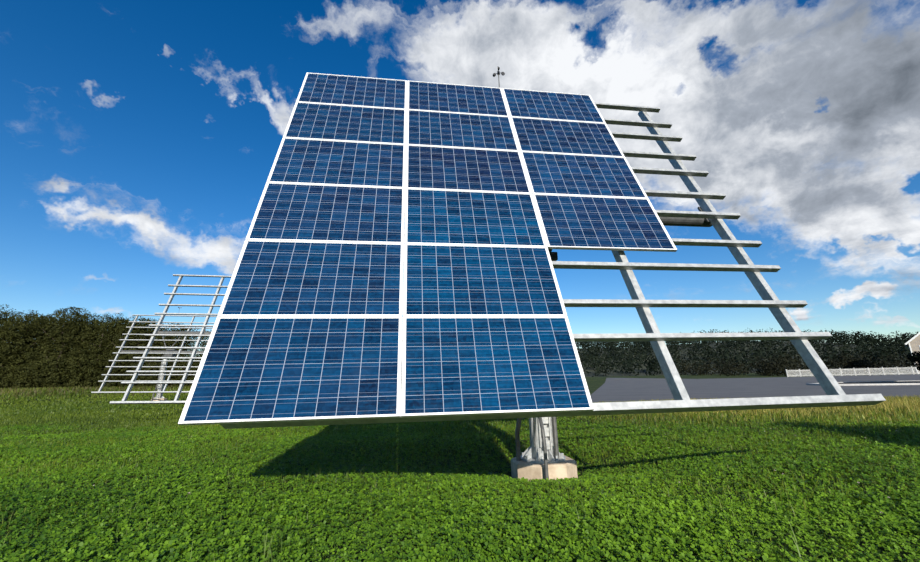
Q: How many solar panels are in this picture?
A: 16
